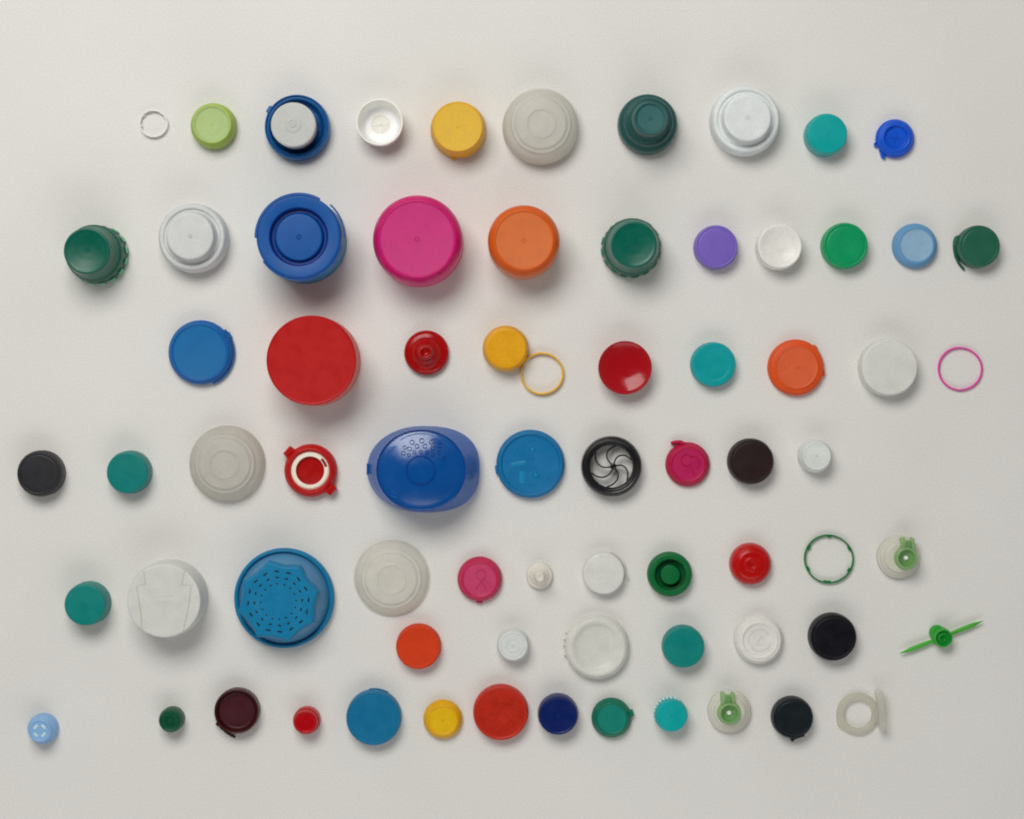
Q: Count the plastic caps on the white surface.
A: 66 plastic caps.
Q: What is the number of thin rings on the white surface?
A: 4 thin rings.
